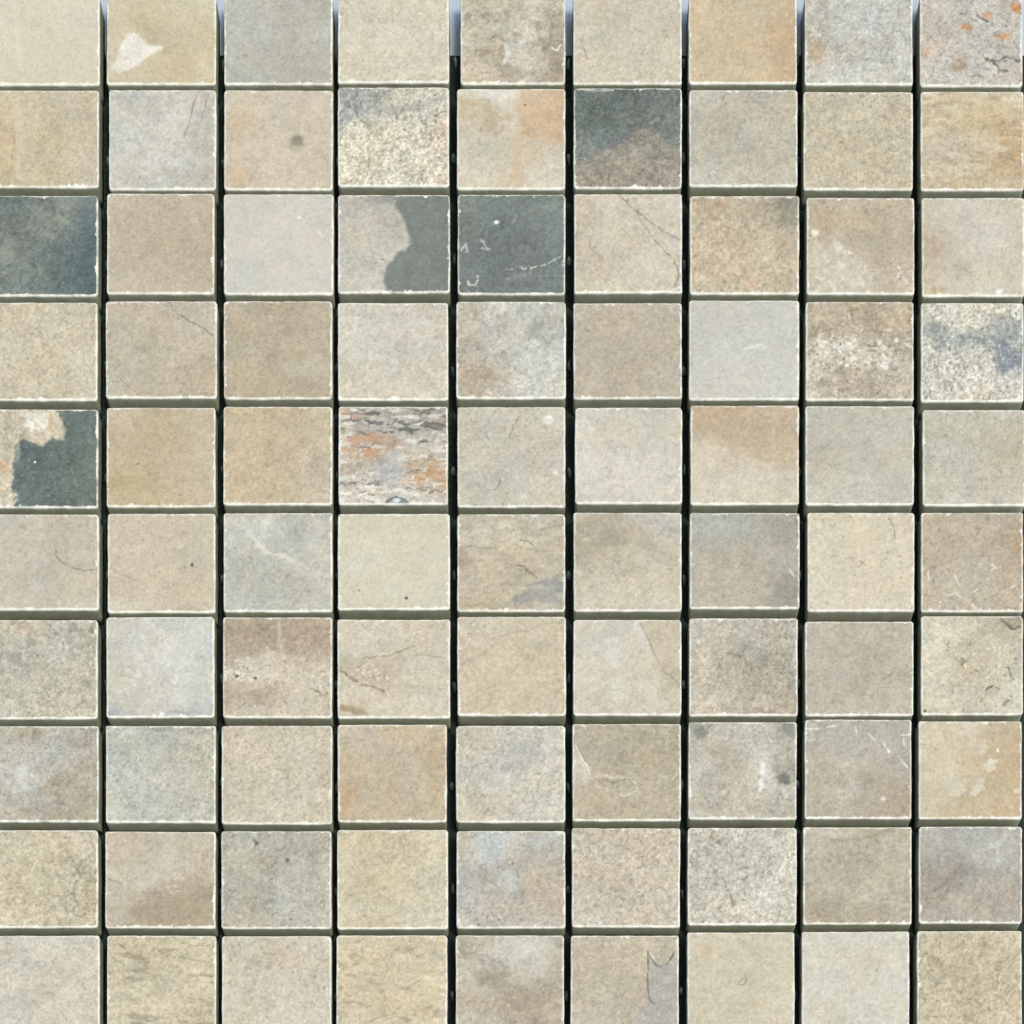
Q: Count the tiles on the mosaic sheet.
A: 90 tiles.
